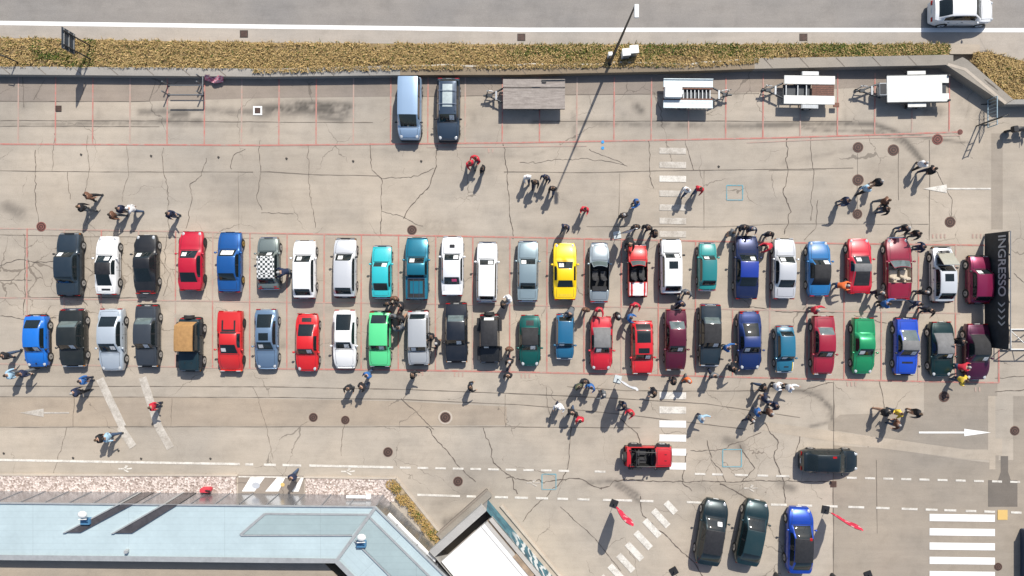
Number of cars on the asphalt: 59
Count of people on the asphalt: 112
